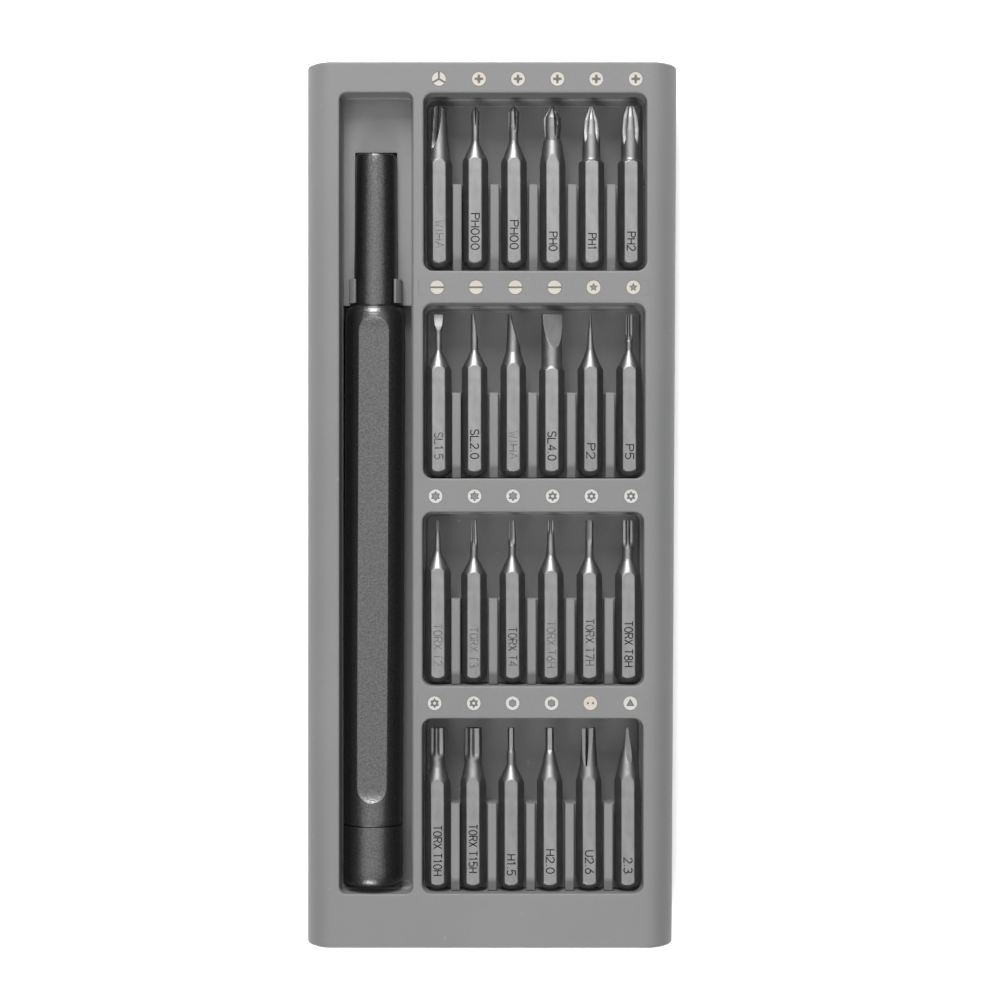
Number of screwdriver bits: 24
